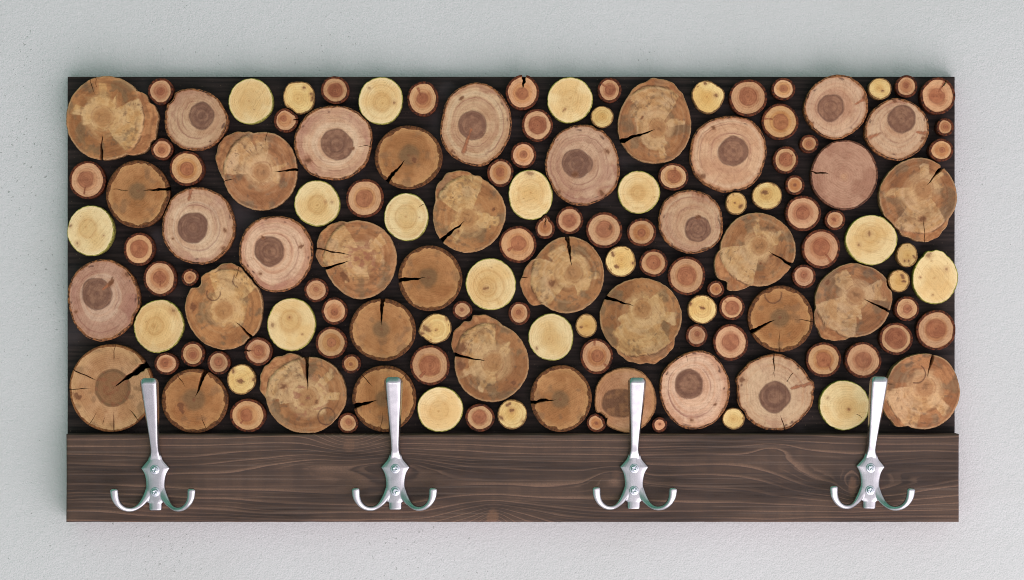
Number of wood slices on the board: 133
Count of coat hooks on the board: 4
